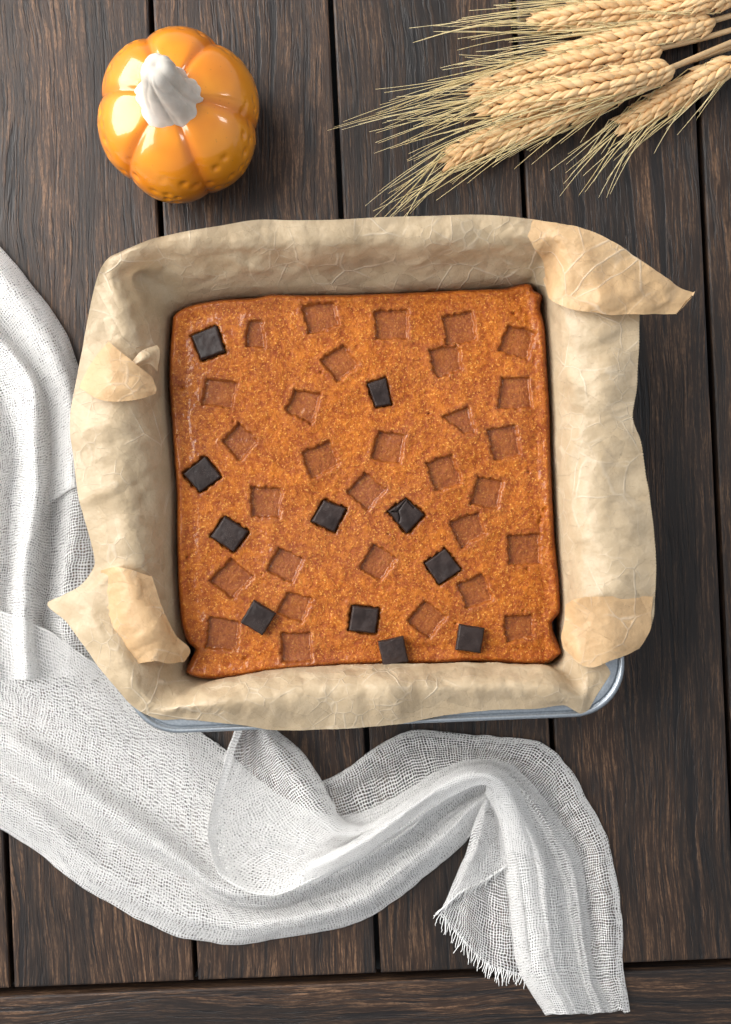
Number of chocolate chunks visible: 11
